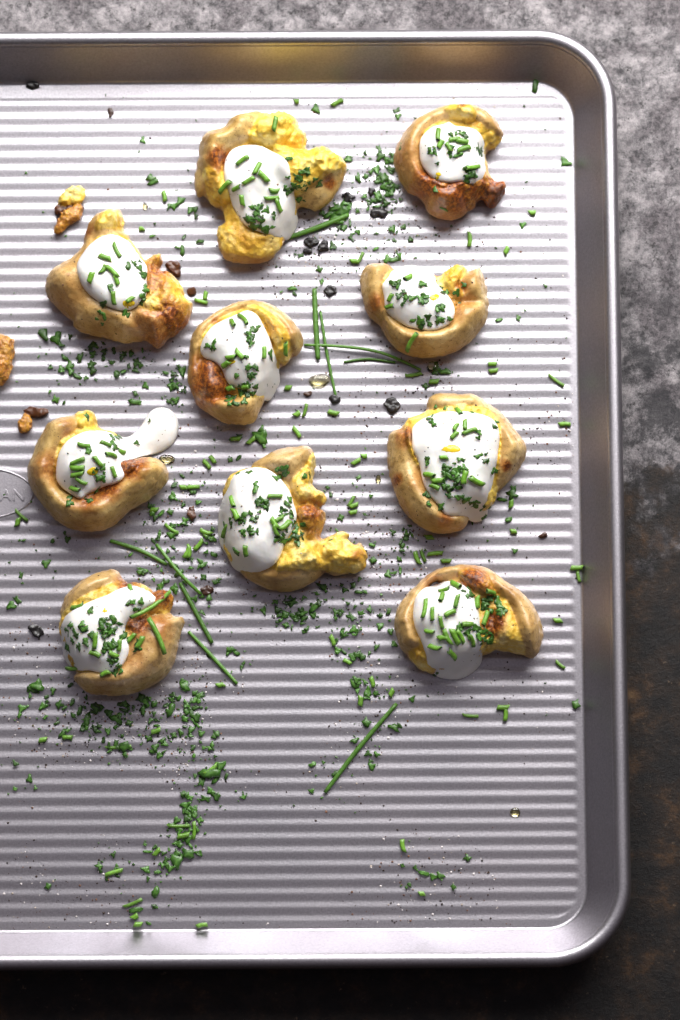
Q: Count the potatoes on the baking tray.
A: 10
